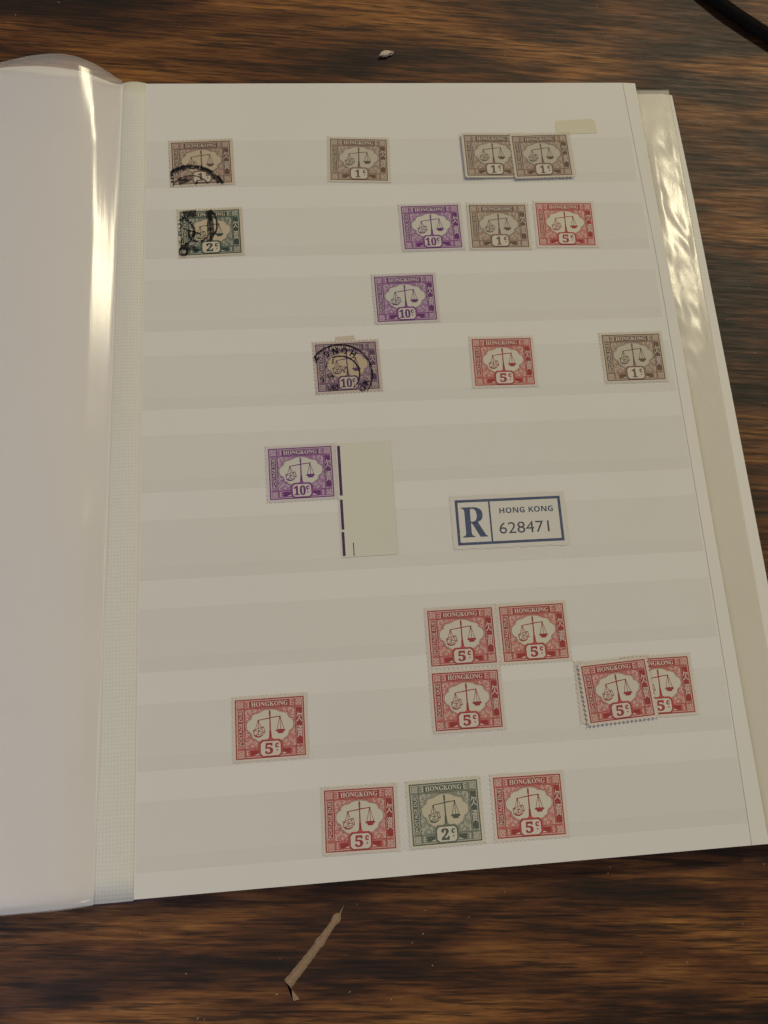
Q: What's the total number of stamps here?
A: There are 22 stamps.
